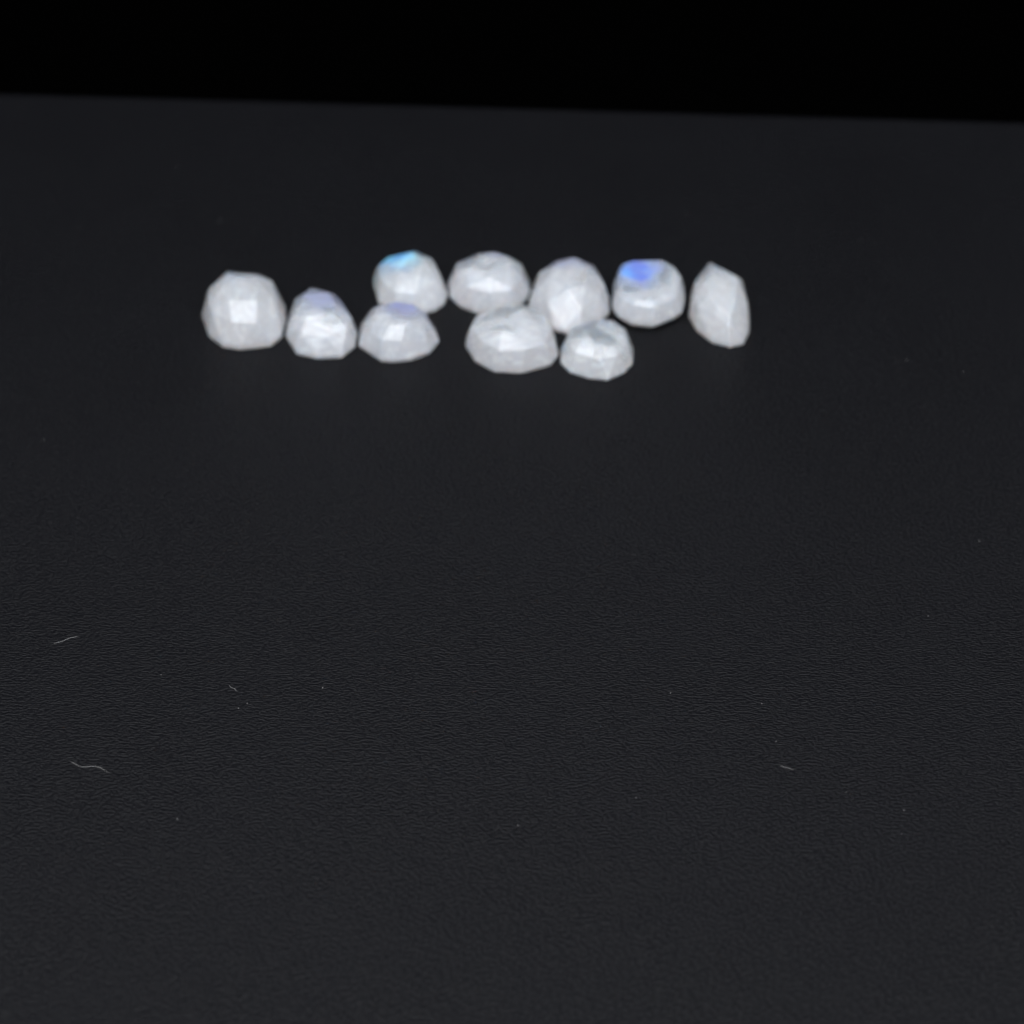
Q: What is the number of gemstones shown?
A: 10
